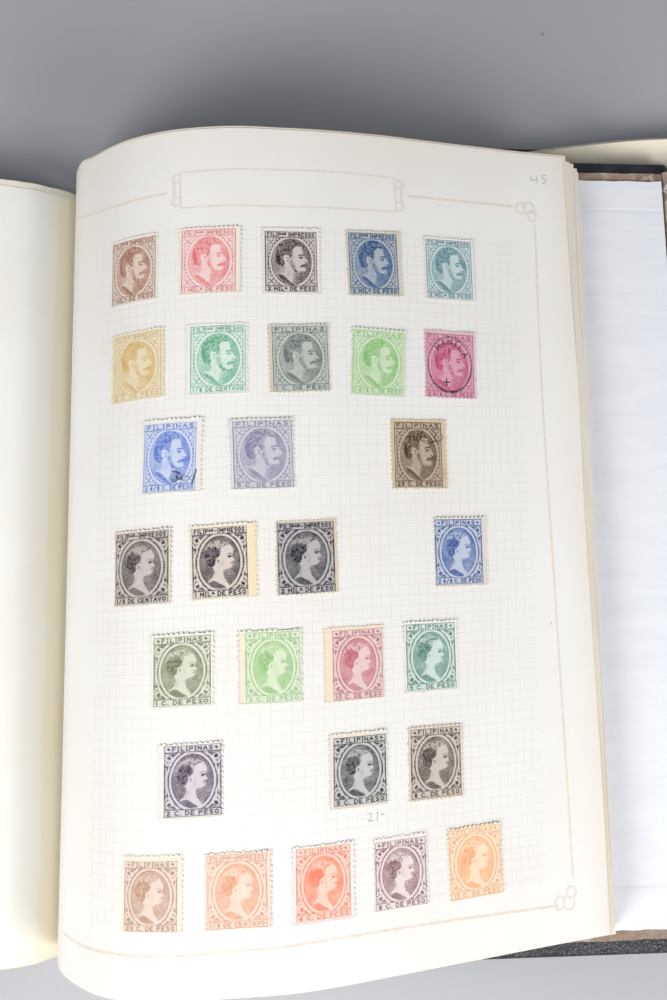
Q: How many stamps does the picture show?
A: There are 29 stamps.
